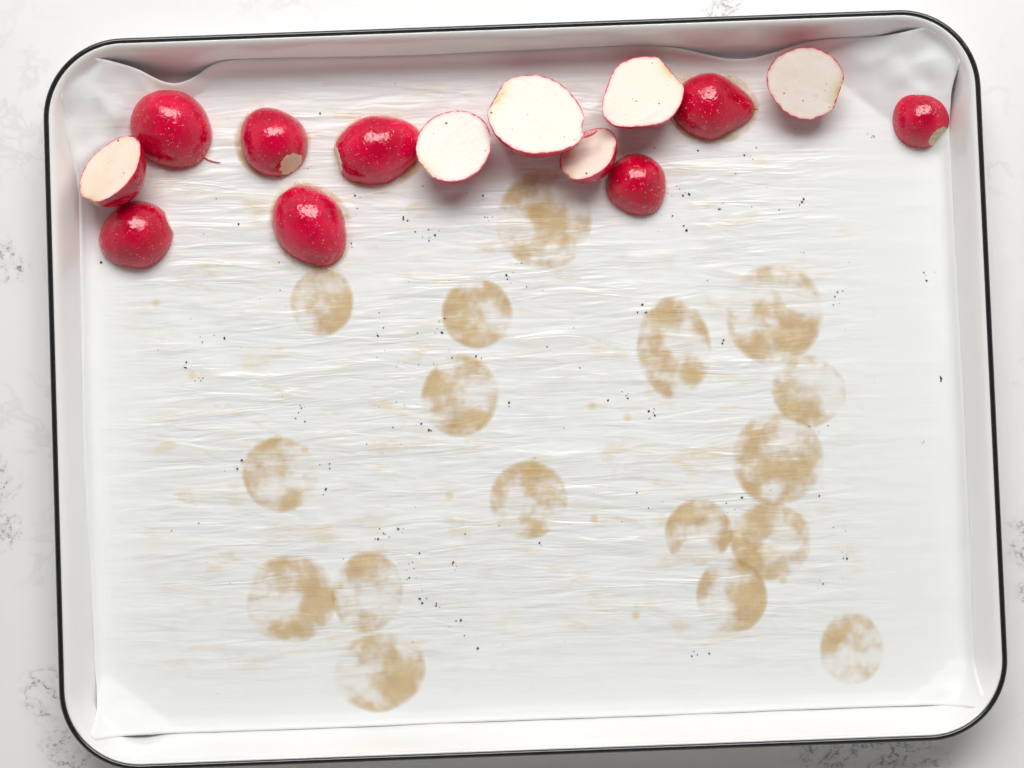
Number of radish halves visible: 14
